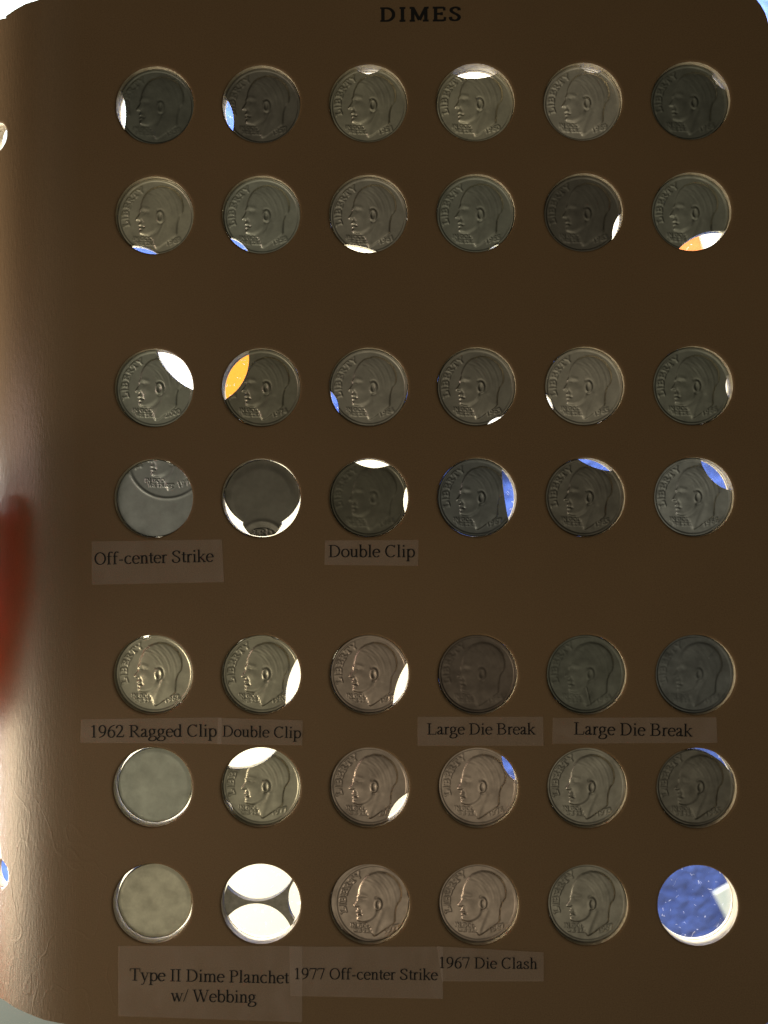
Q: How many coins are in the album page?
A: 40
